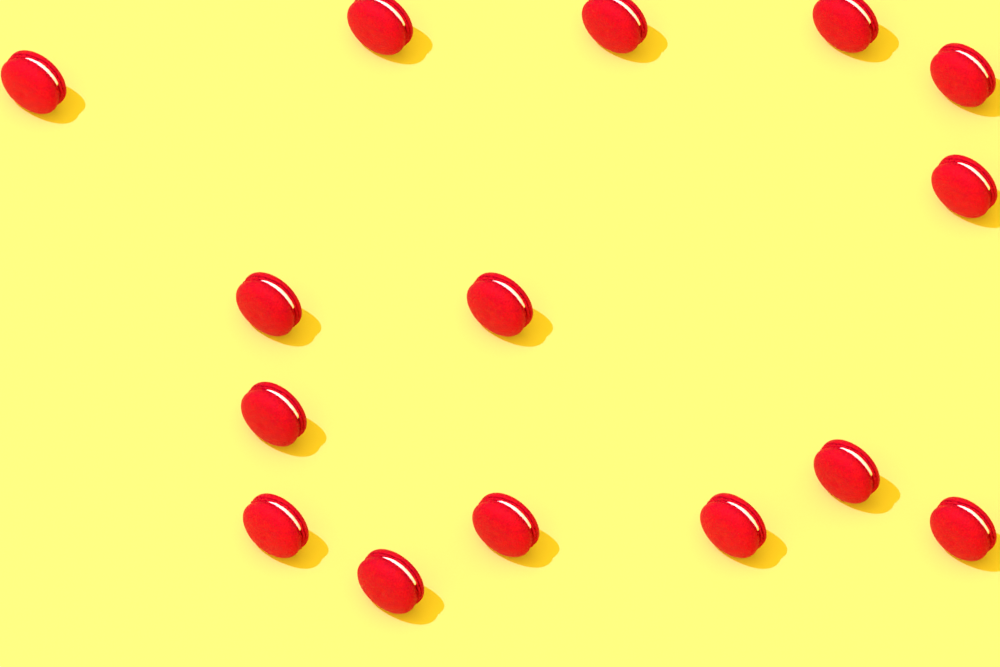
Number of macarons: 15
